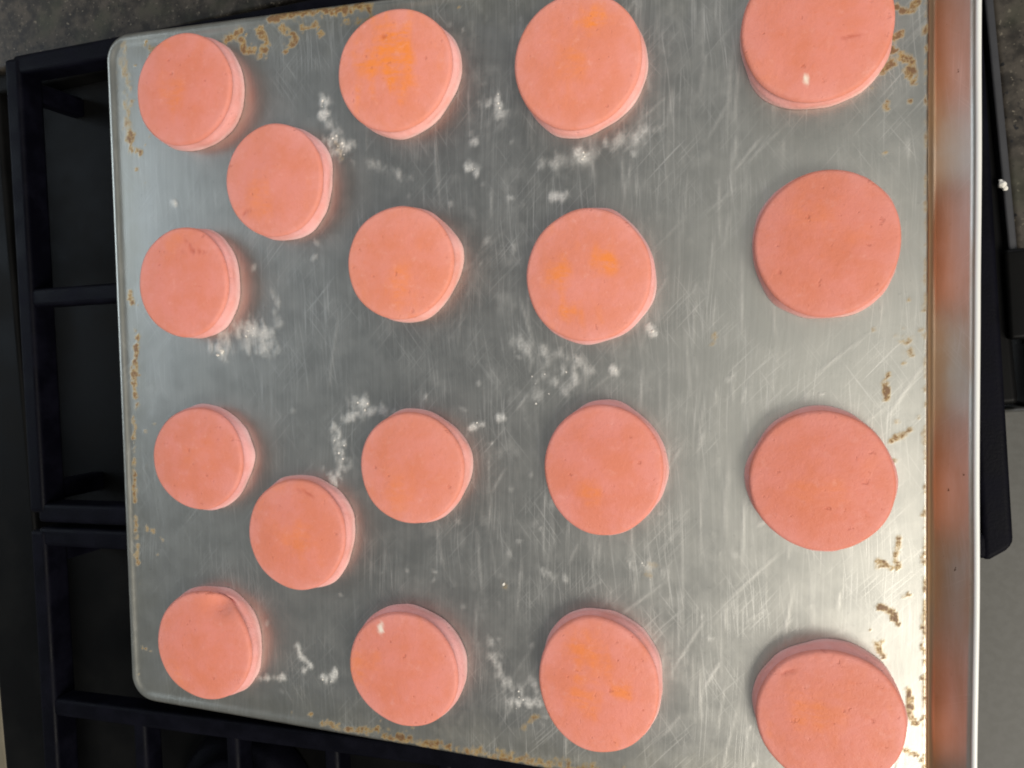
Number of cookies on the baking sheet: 18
